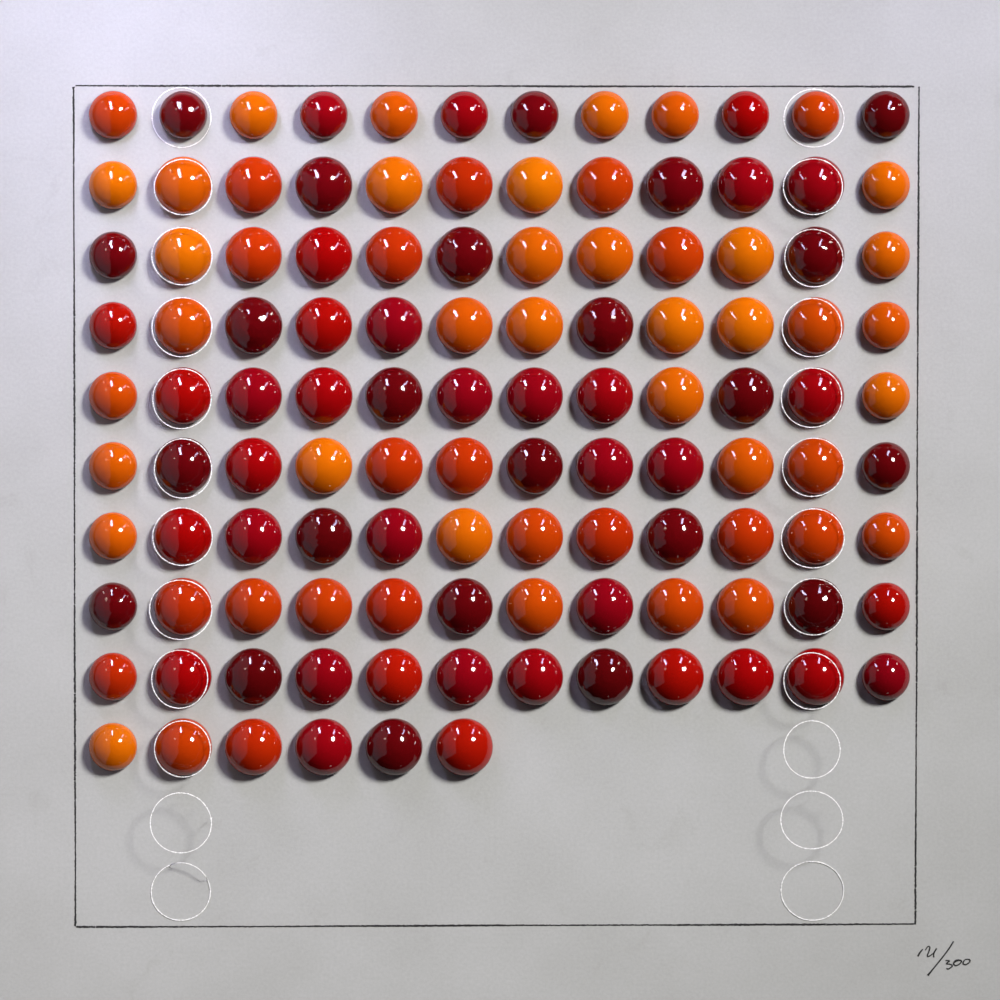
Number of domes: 114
